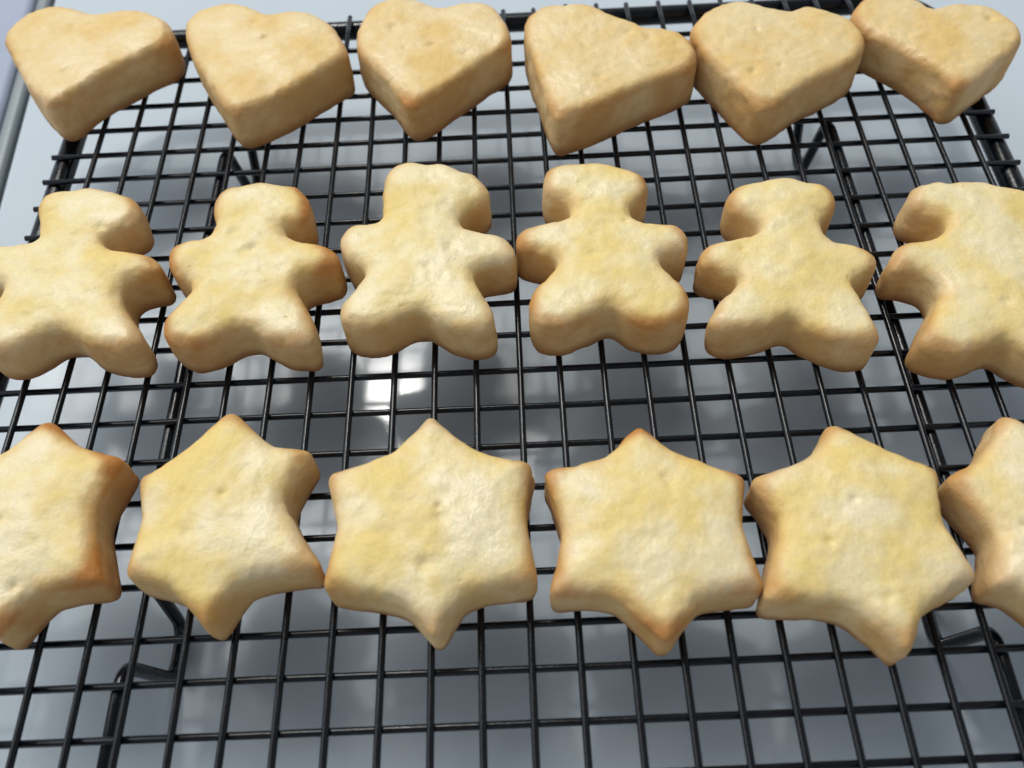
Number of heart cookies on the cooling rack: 6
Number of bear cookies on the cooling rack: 6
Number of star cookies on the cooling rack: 6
